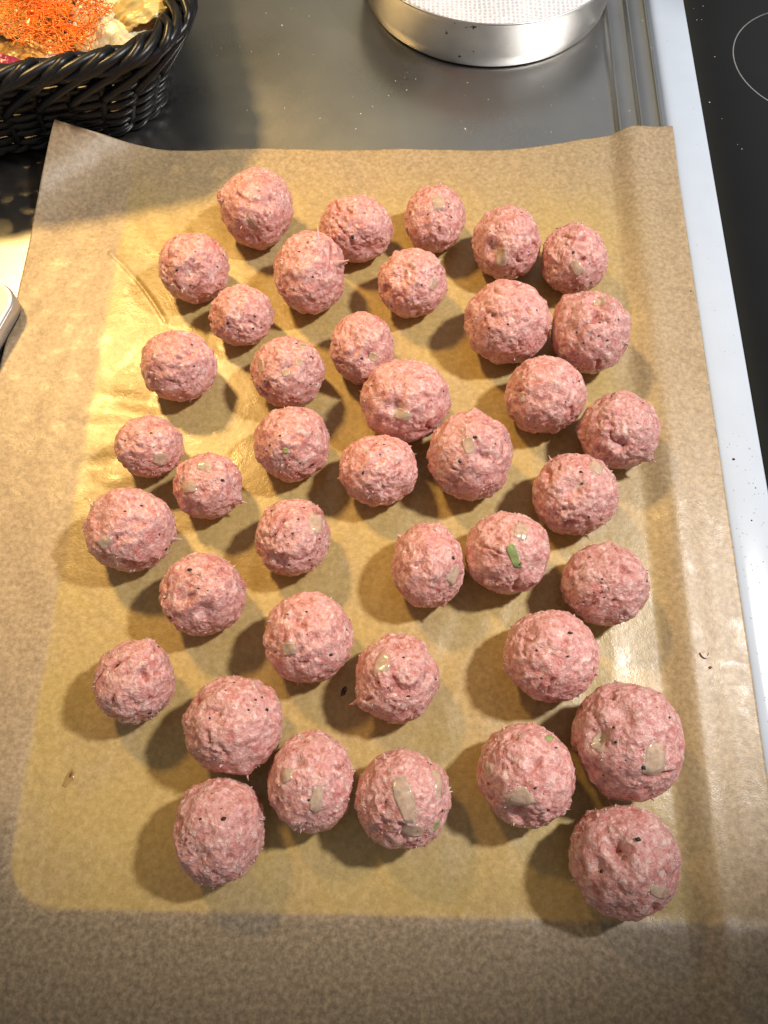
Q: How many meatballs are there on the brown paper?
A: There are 40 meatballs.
